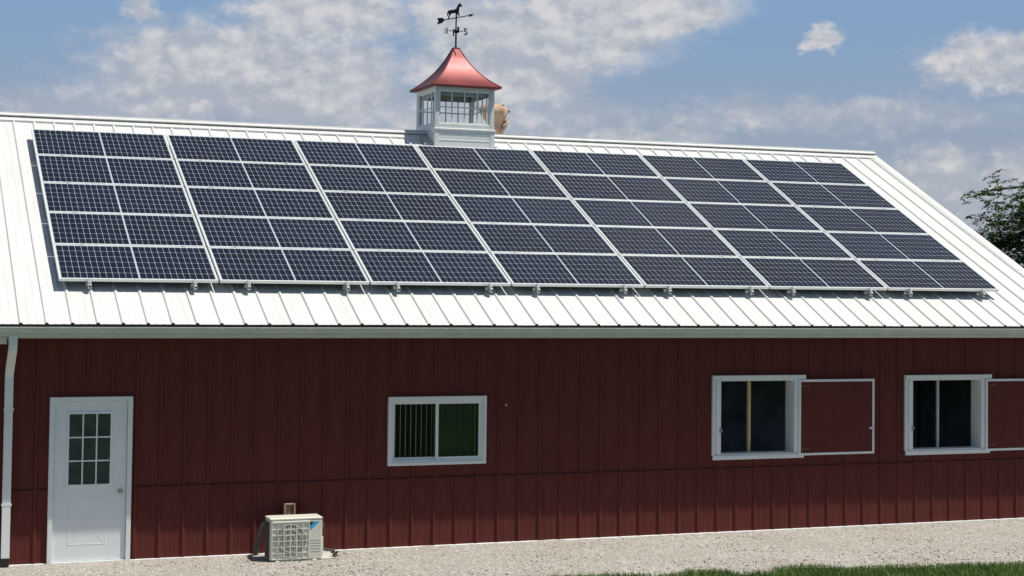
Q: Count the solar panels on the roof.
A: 35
